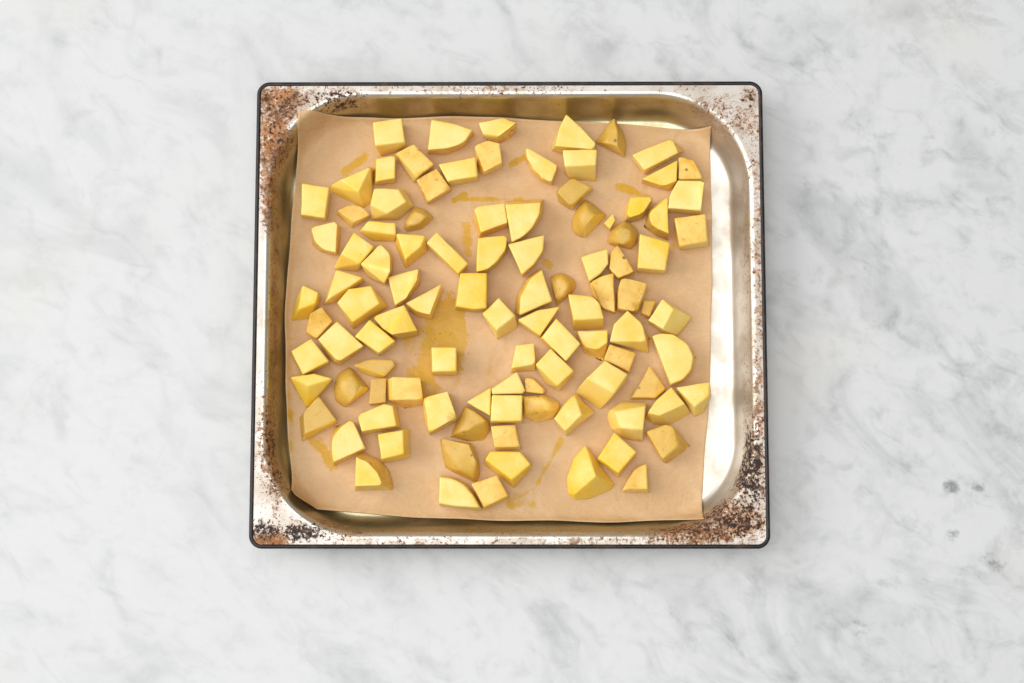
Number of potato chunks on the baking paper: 101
